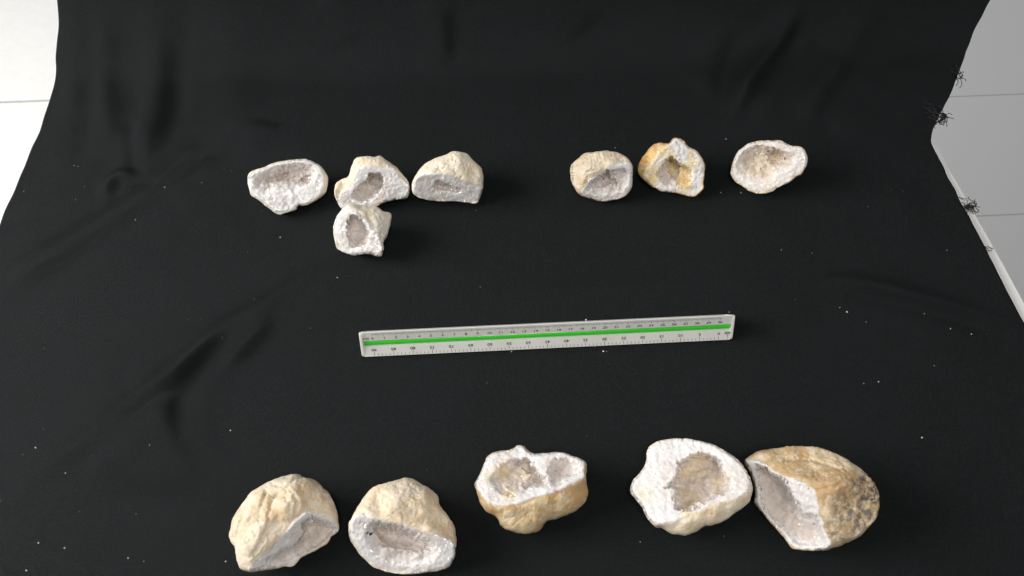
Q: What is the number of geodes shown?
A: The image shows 12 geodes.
